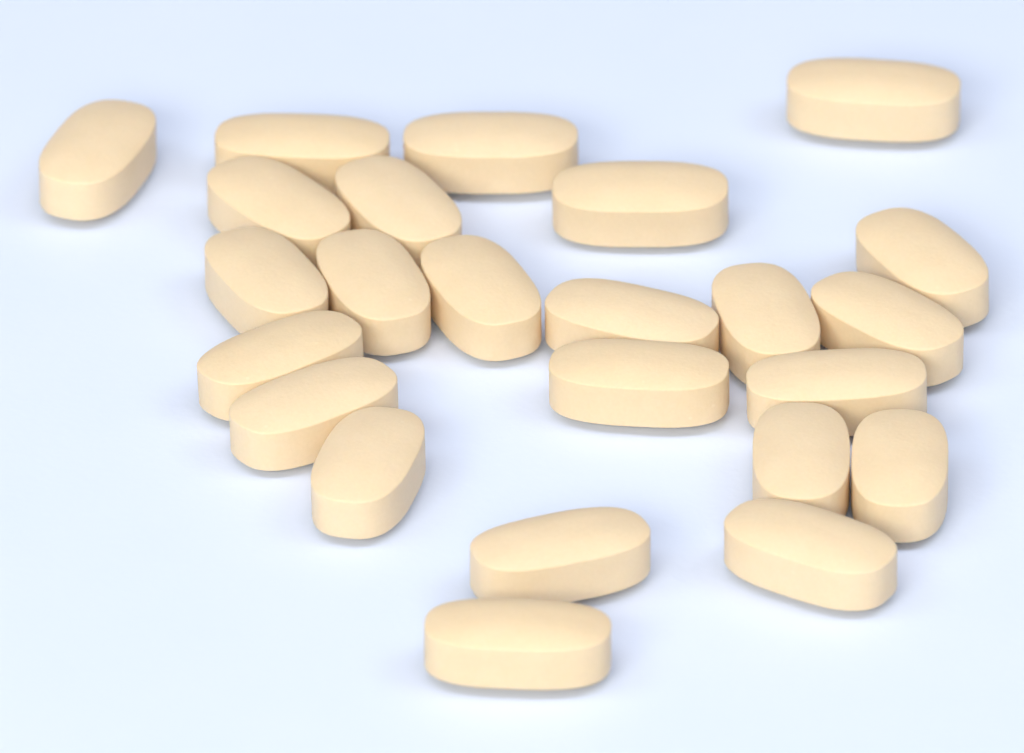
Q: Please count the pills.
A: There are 24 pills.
